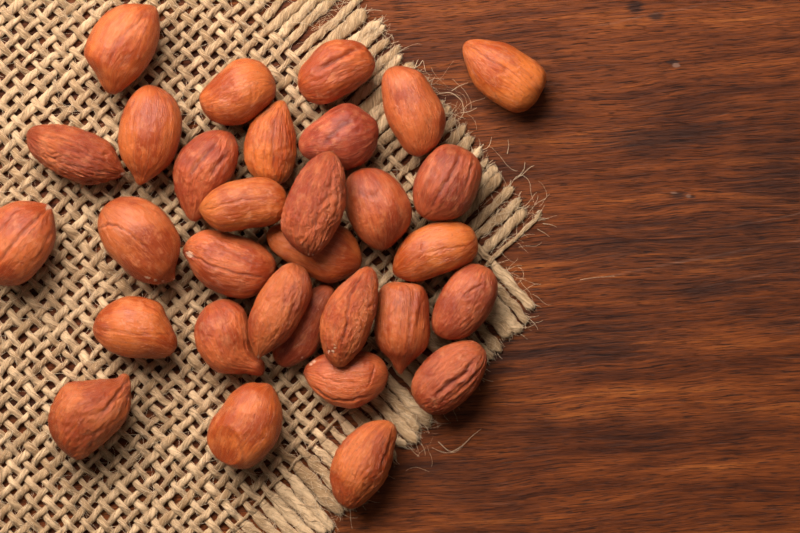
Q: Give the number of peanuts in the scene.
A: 31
